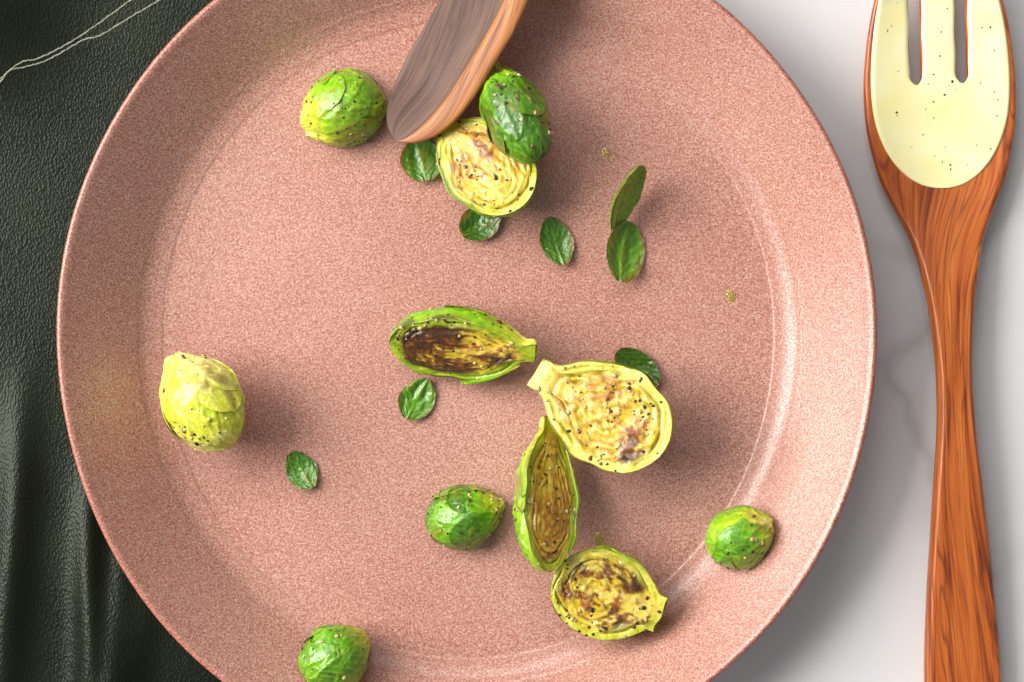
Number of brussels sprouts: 11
